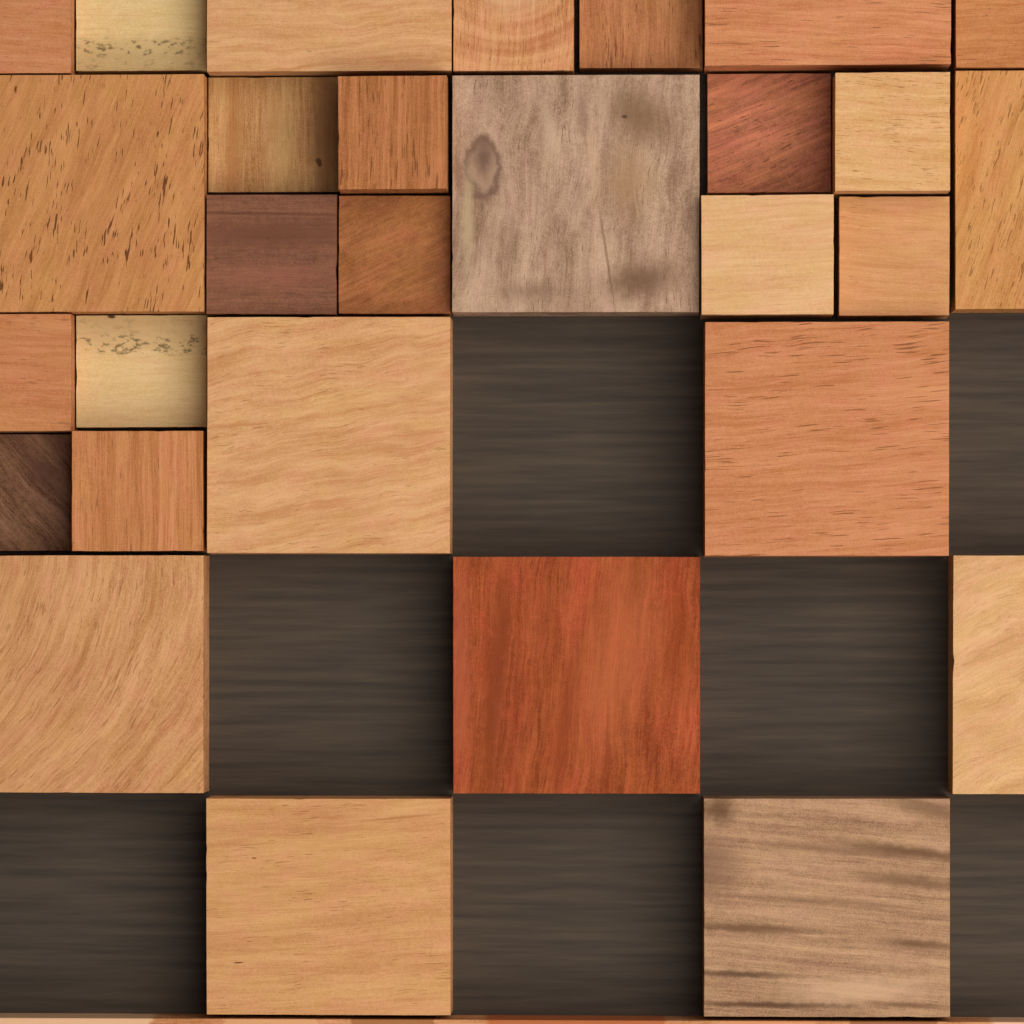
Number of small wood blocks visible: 17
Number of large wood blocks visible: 12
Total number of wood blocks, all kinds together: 29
